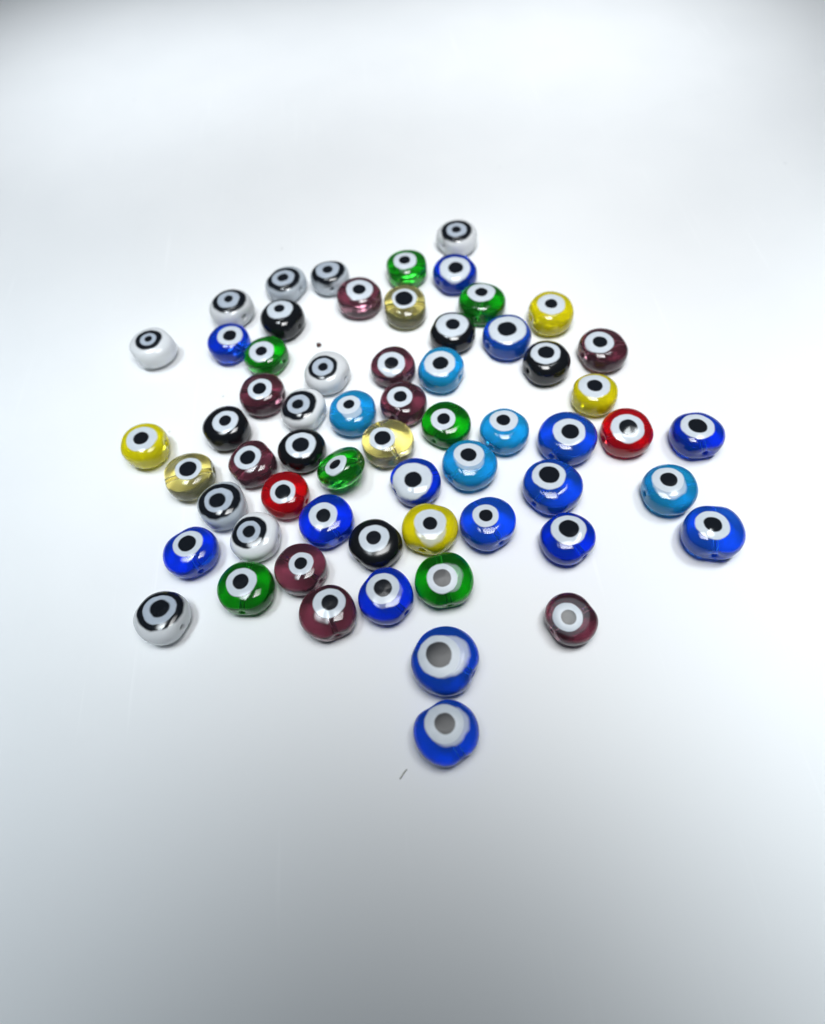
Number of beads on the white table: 61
